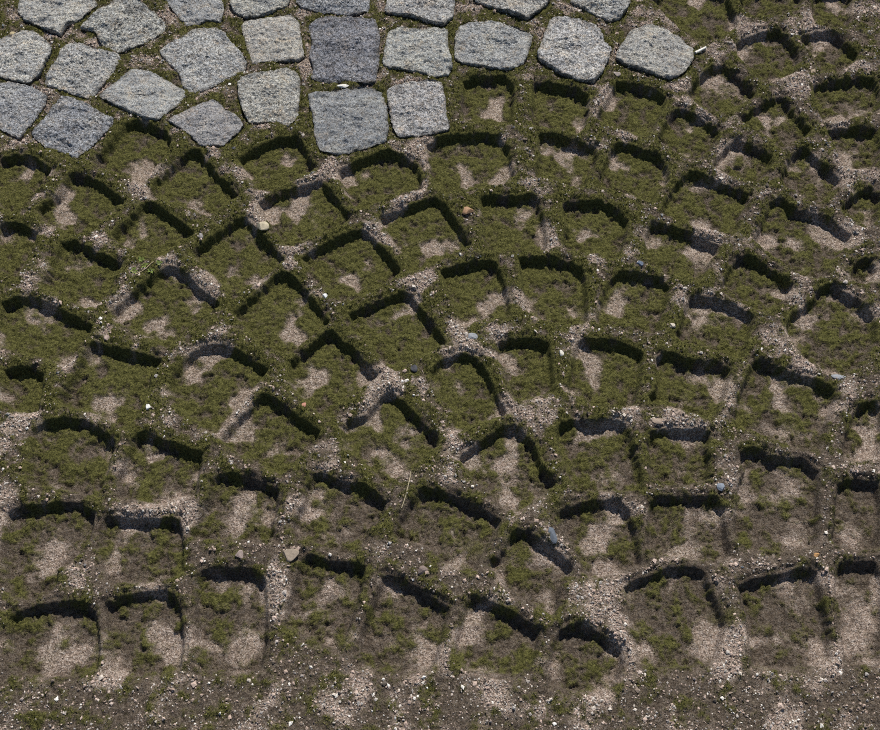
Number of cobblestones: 24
